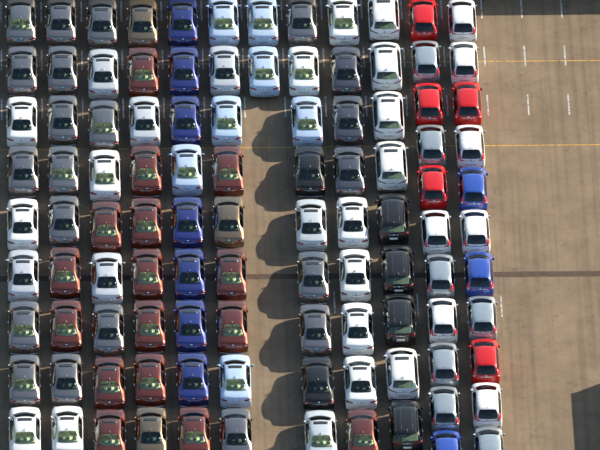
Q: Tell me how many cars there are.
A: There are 105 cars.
